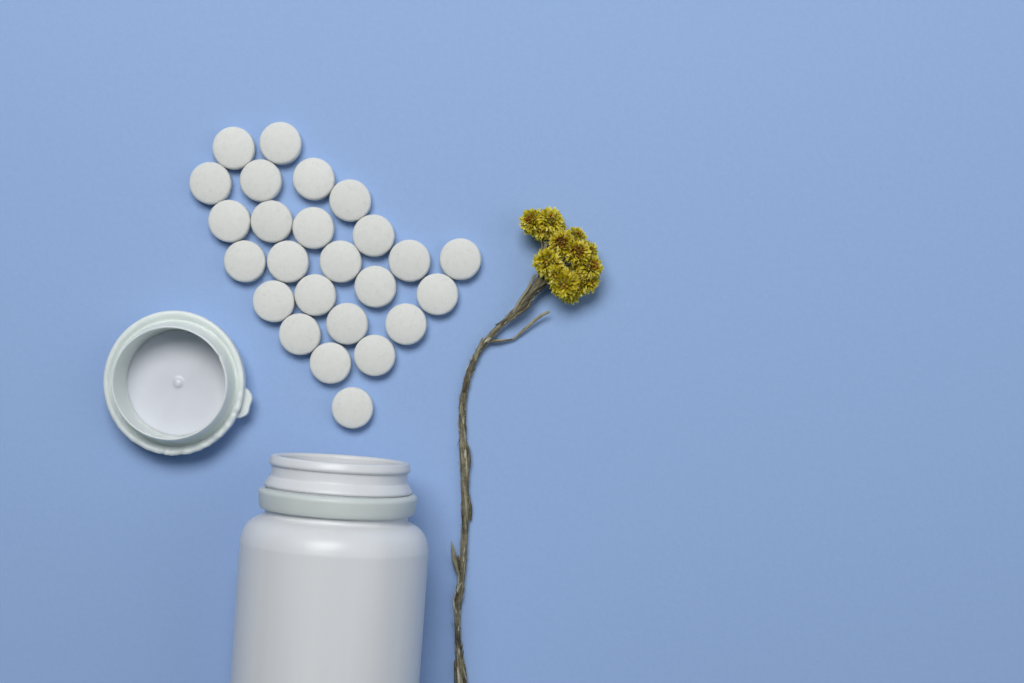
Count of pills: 25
